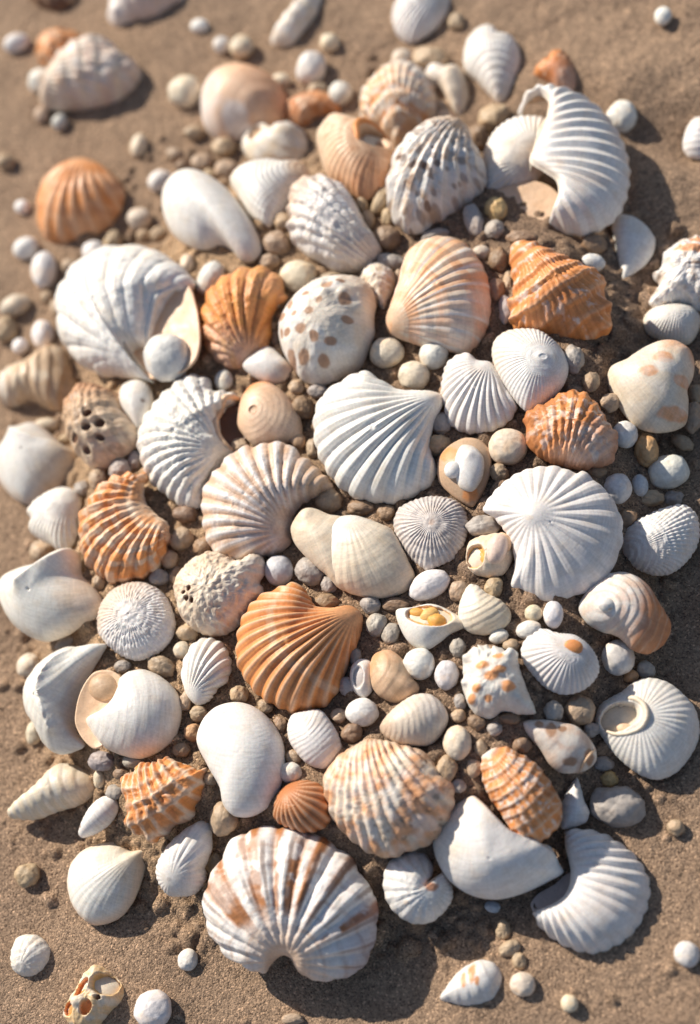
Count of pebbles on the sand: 200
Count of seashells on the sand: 85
